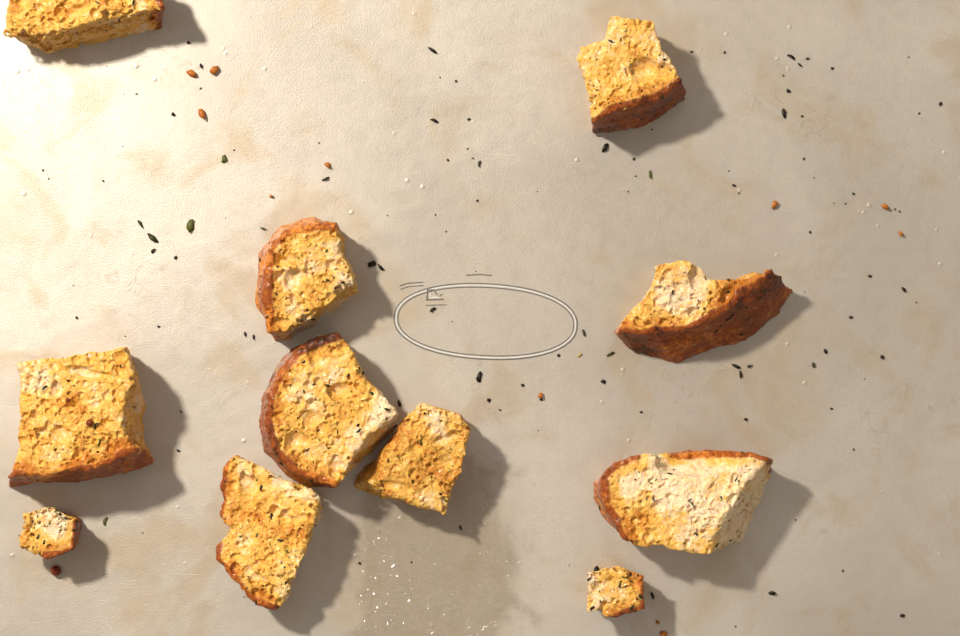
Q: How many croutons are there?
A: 11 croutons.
